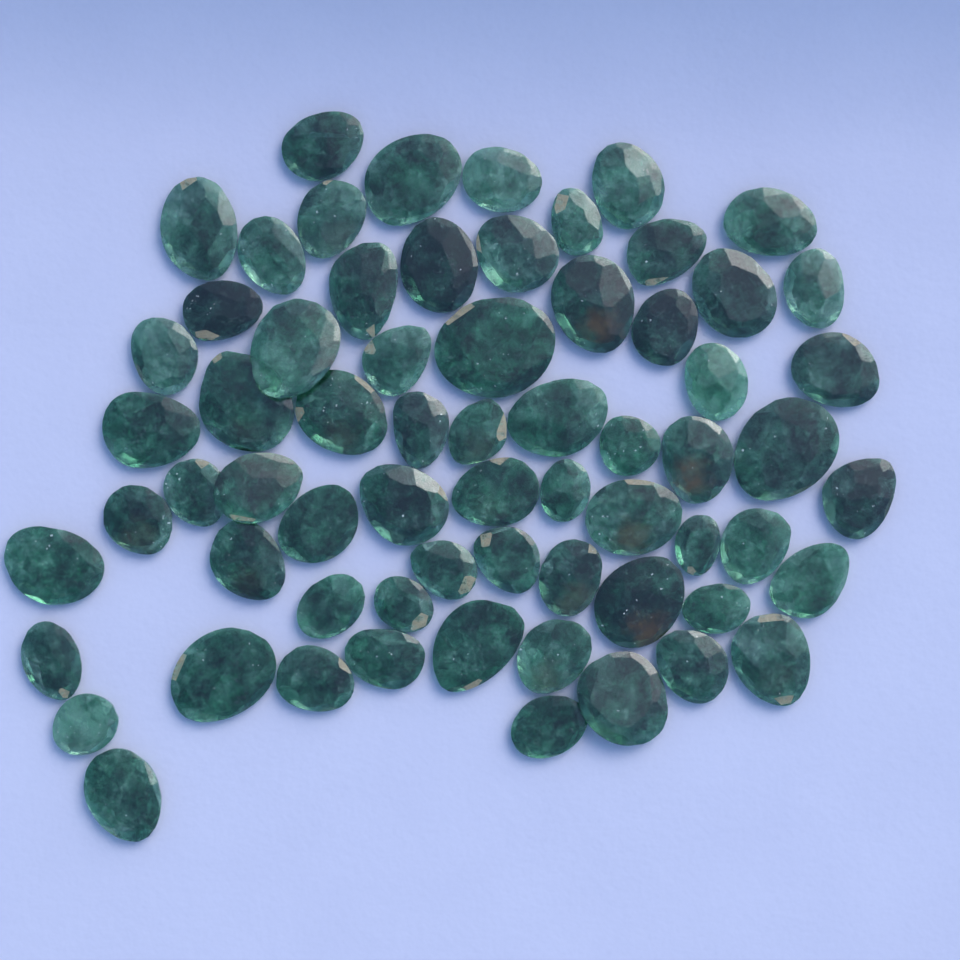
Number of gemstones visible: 66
